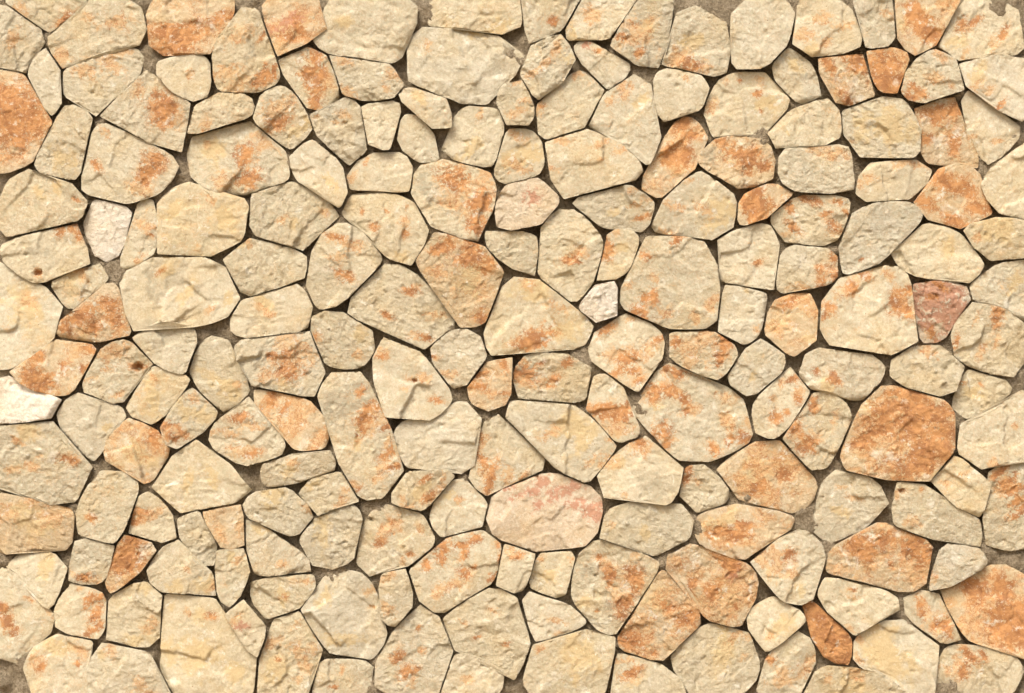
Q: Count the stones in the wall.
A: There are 200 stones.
